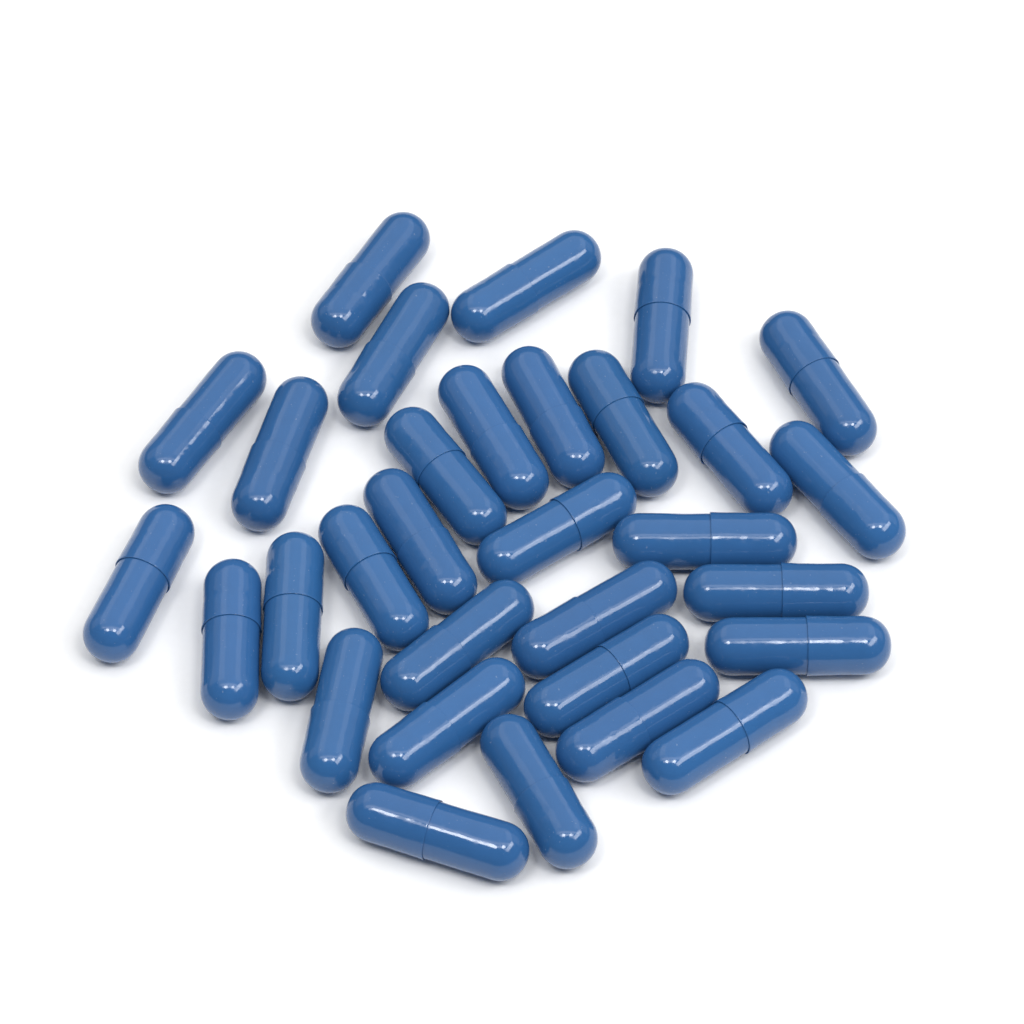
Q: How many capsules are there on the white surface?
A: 31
